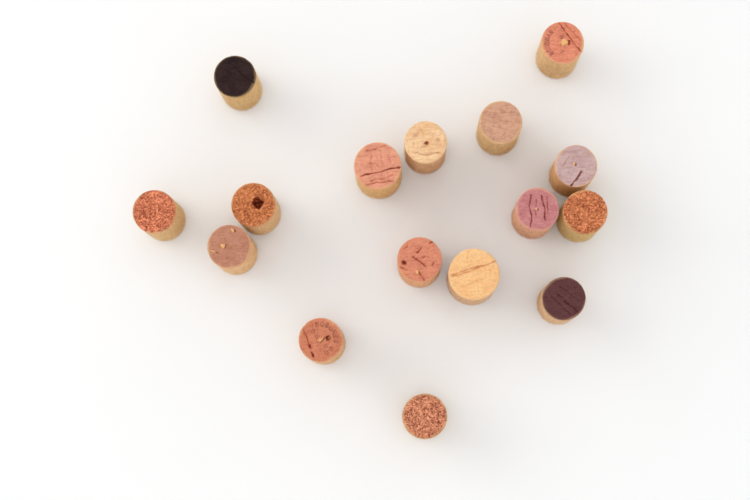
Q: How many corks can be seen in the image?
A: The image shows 16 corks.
